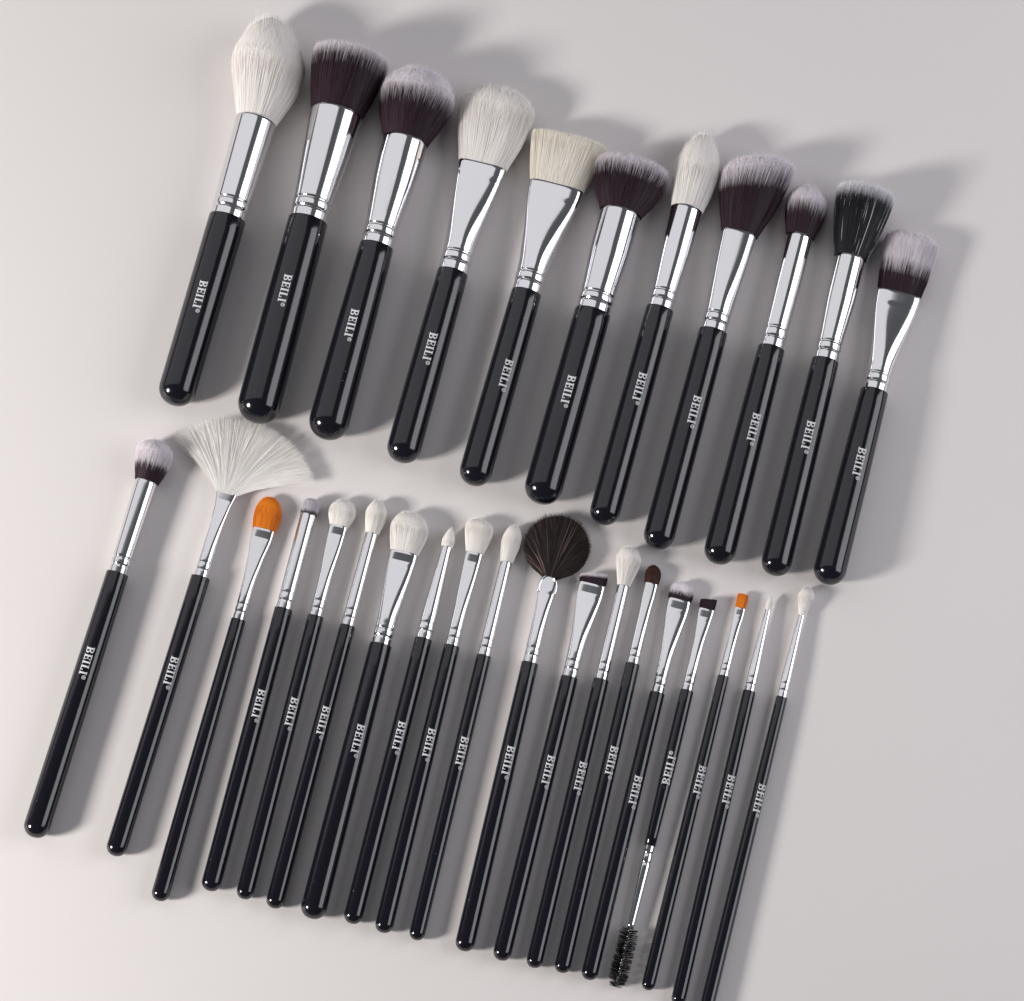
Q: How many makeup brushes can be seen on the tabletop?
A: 30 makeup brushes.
